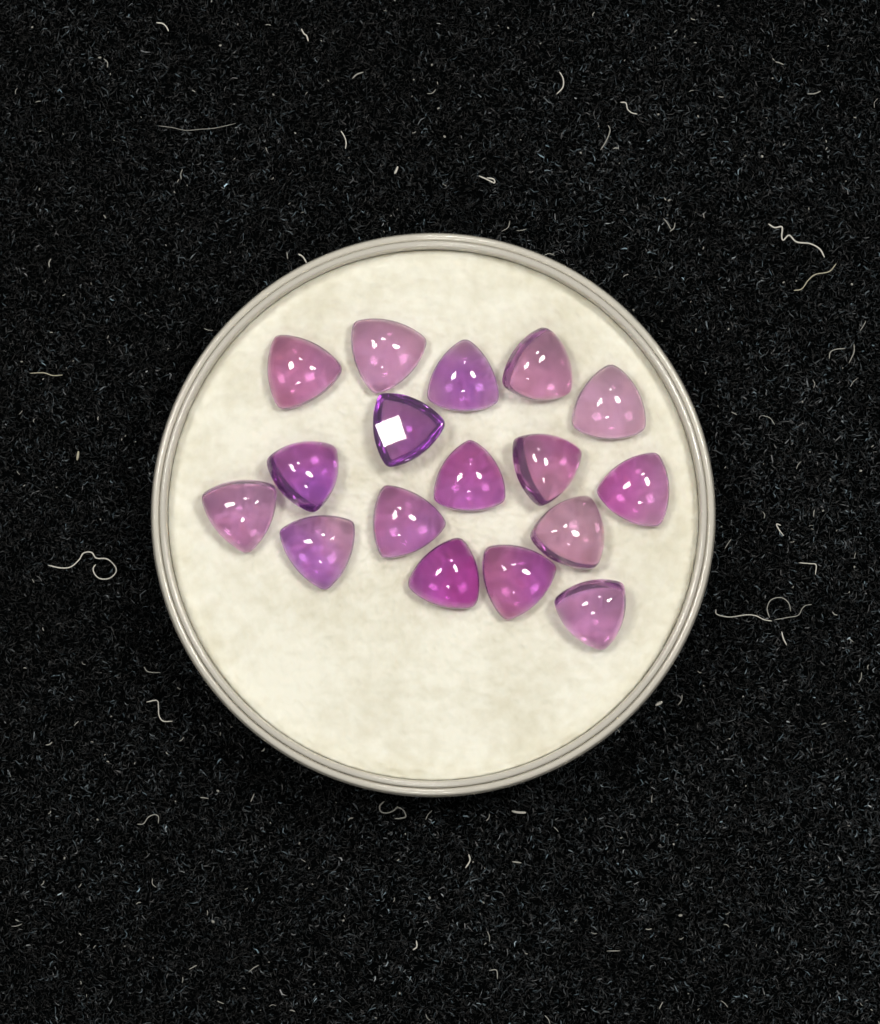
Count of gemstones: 17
